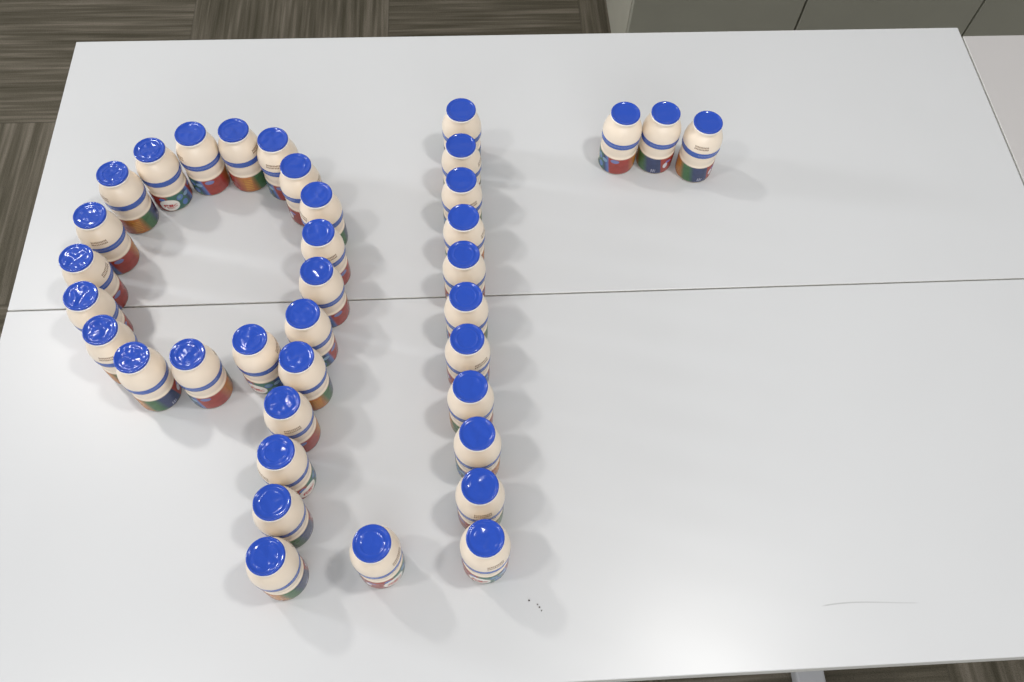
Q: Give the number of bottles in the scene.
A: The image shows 37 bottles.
